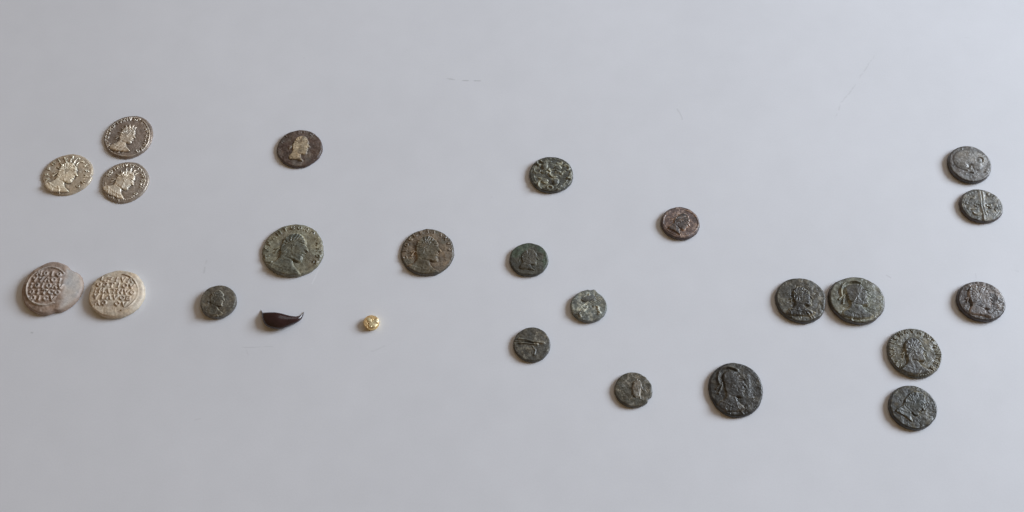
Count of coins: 24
